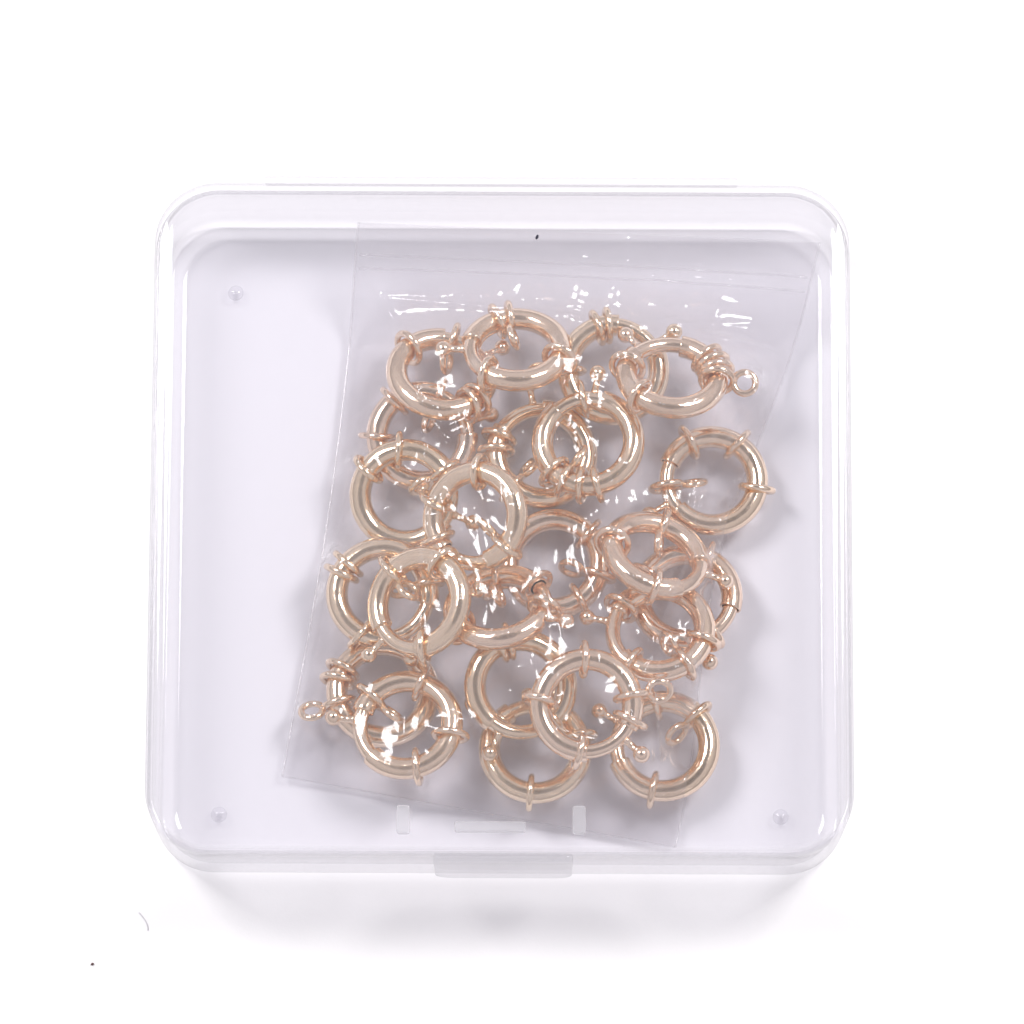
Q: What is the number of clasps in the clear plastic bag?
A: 23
